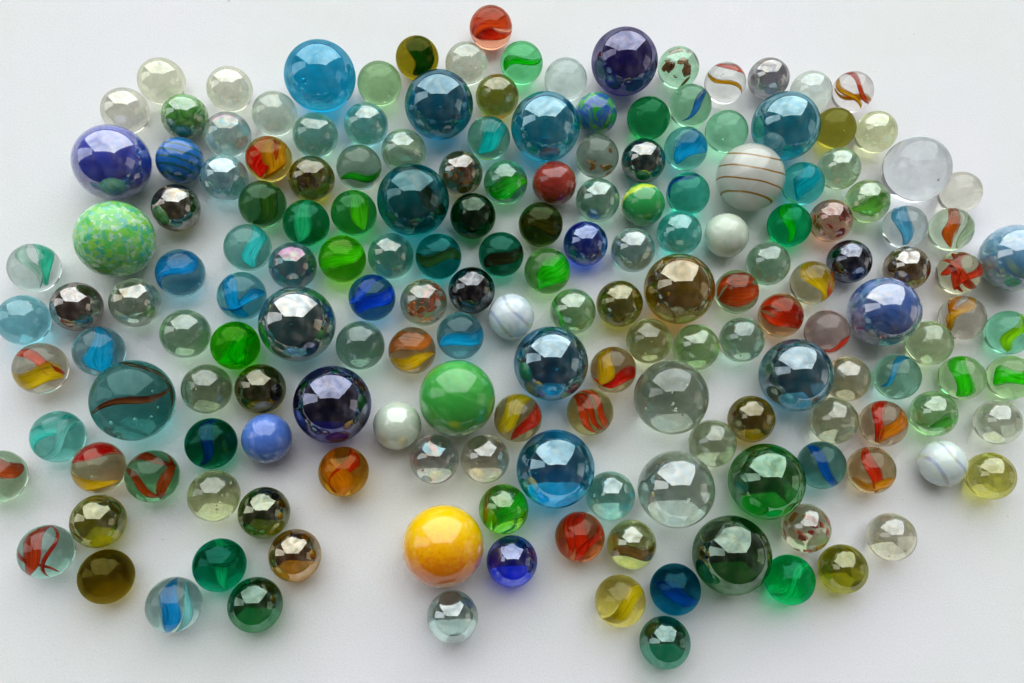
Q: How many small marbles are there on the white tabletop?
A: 151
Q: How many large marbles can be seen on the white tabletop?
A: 25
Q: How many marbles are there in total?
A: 176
